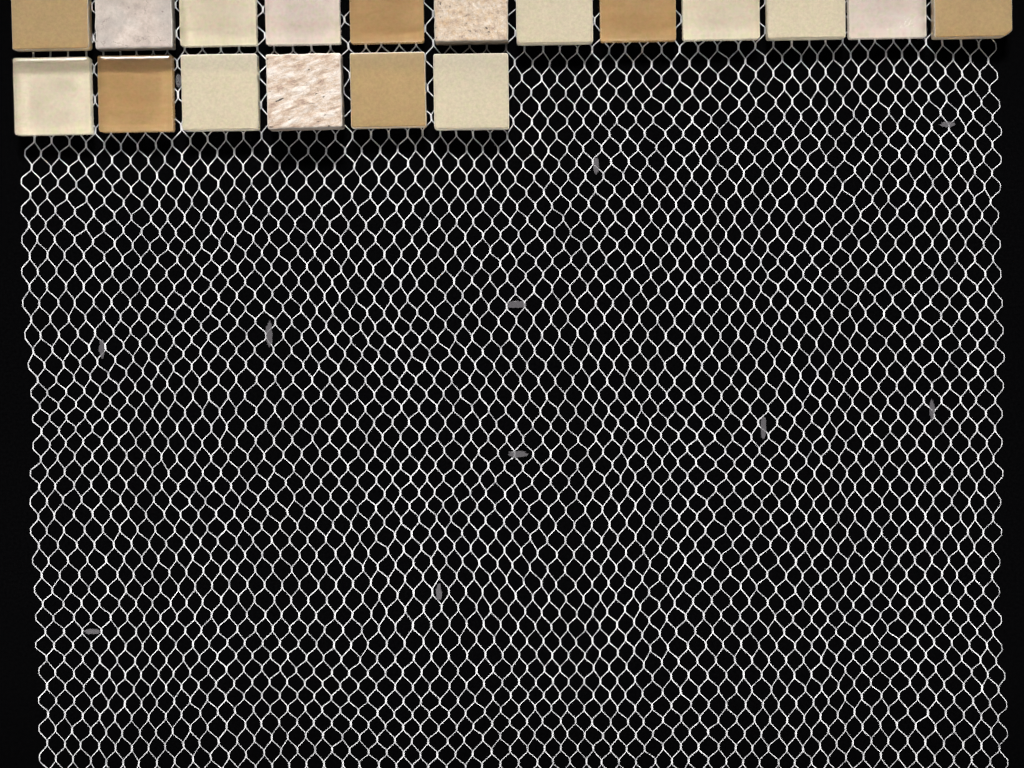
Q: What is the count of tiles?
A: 18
